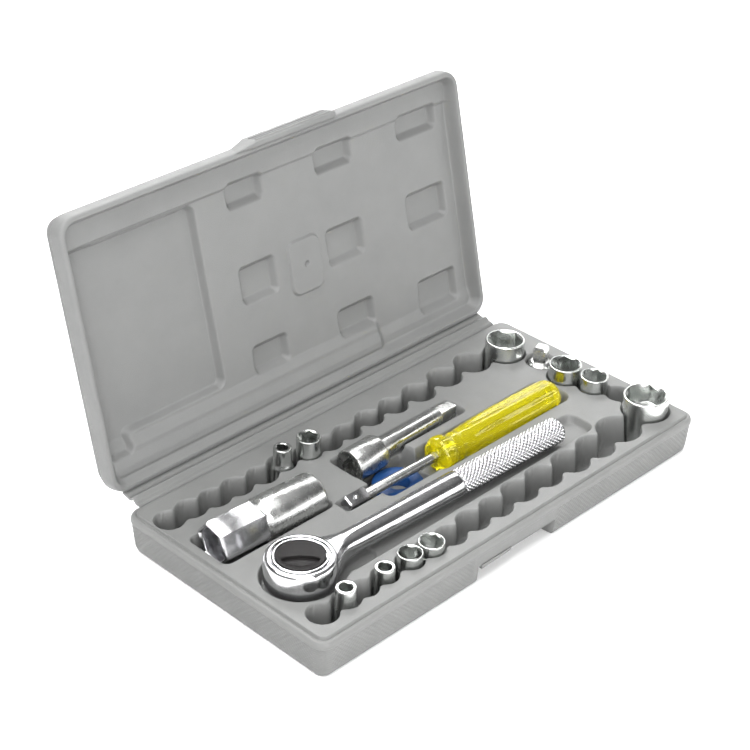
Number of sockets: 10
